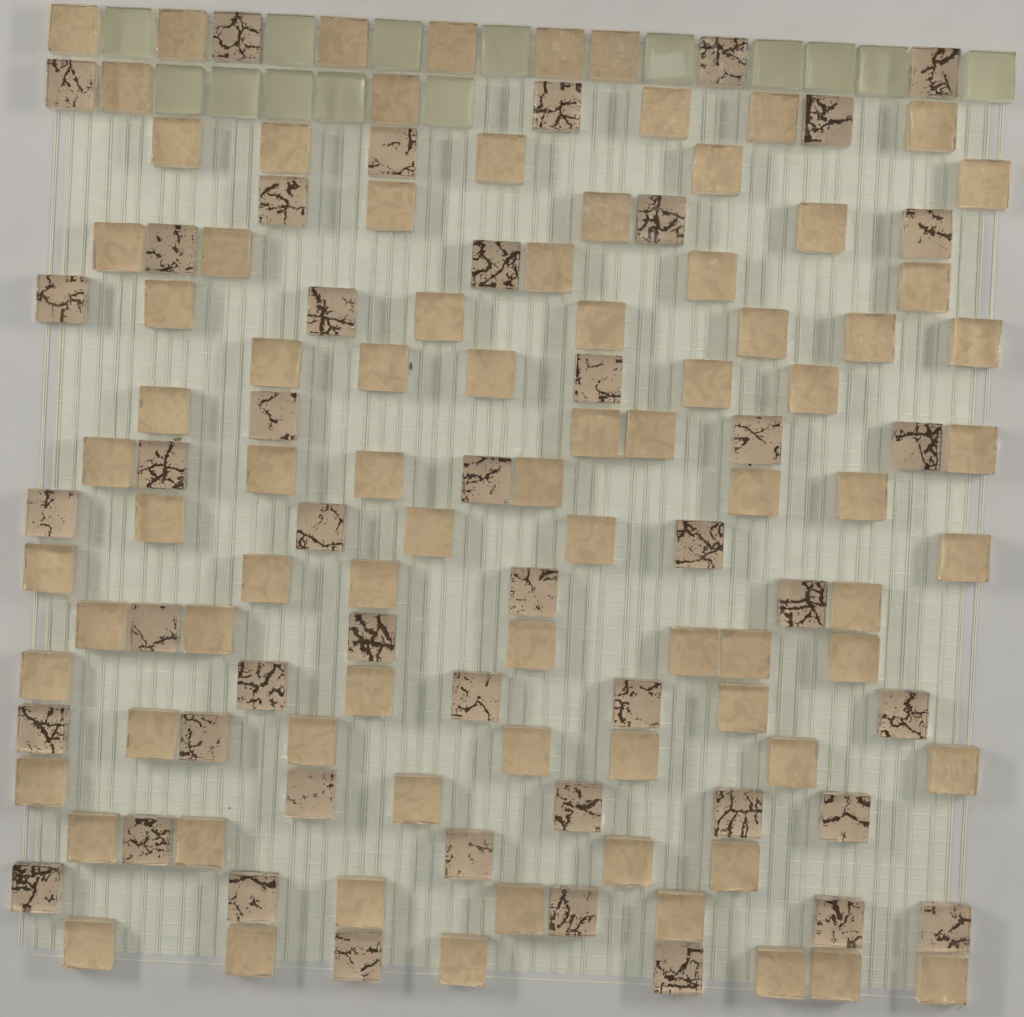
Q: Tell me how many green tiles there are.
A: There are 14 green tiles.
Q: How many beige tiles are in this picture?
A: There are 83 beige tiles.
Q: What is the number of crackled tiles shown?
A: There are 46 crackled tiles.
